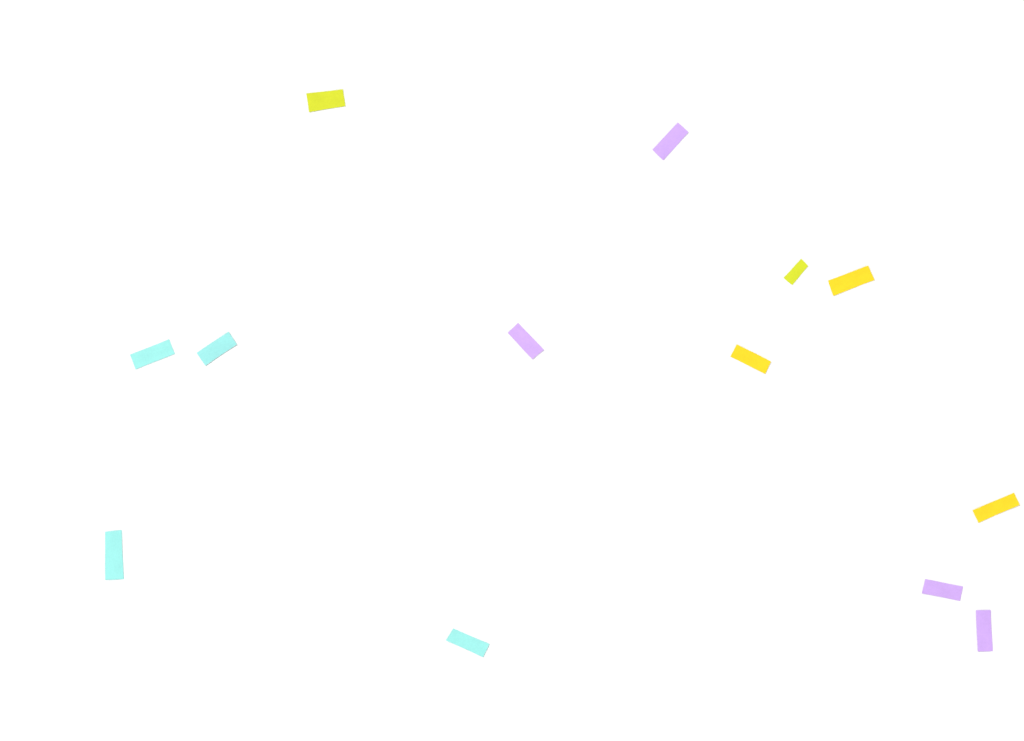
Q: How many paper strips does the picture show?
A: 13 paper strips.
